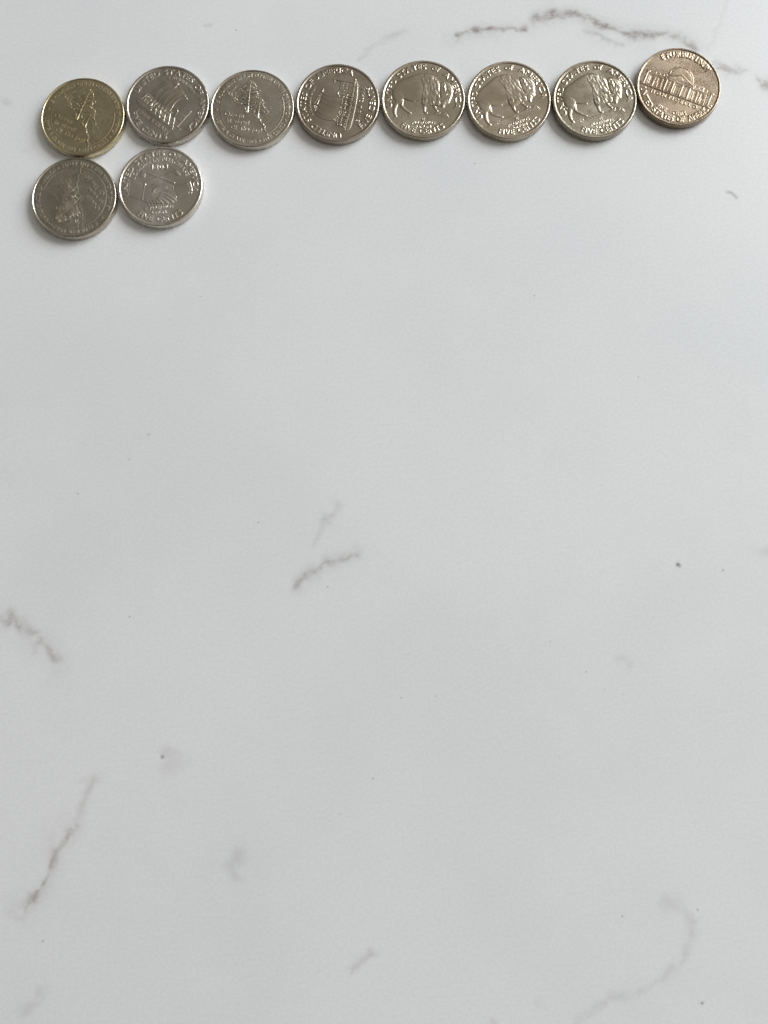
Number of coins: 10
